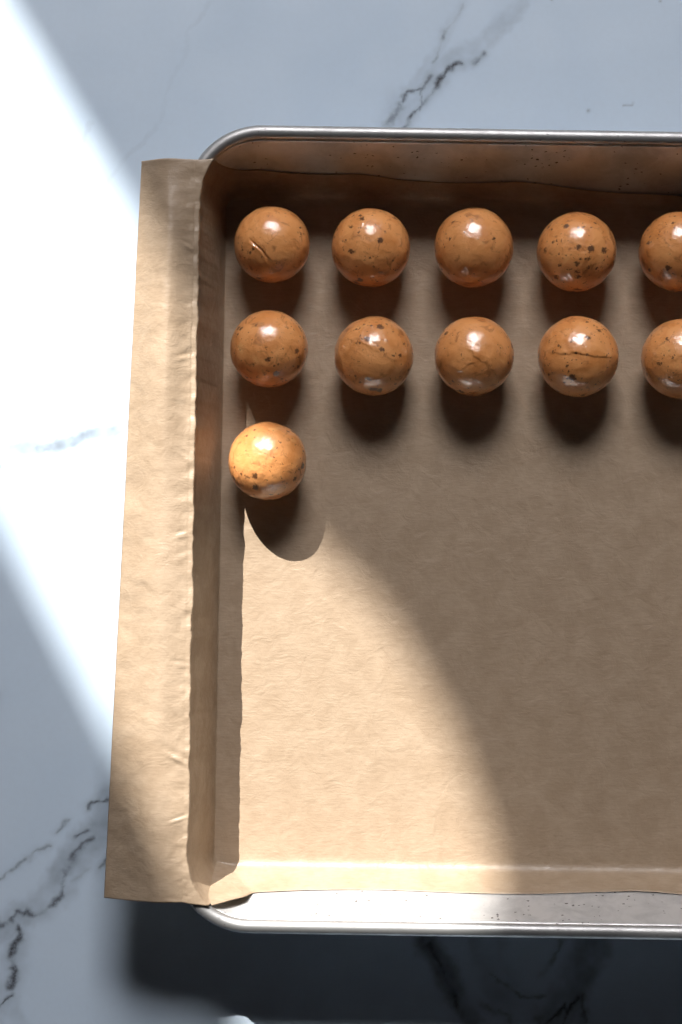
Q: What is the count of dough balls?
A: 11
